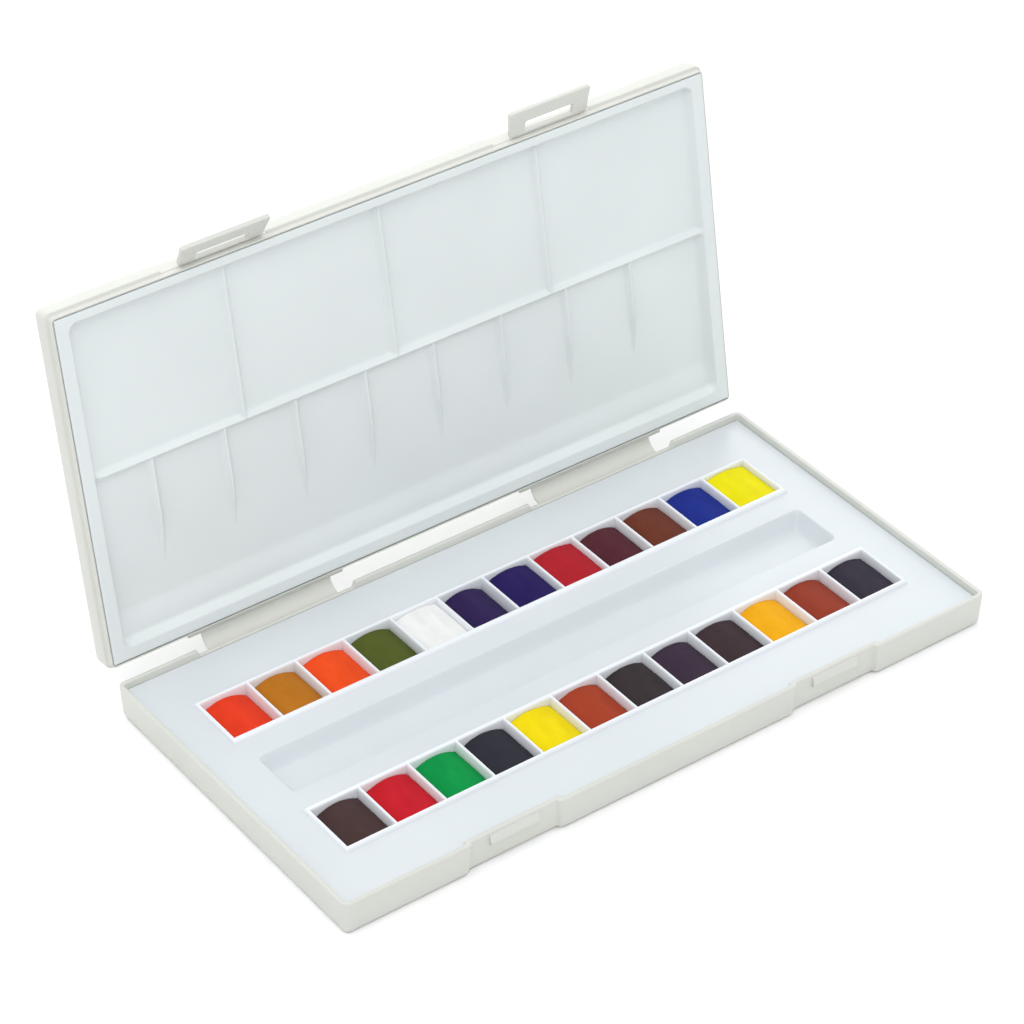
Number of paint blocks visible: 24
